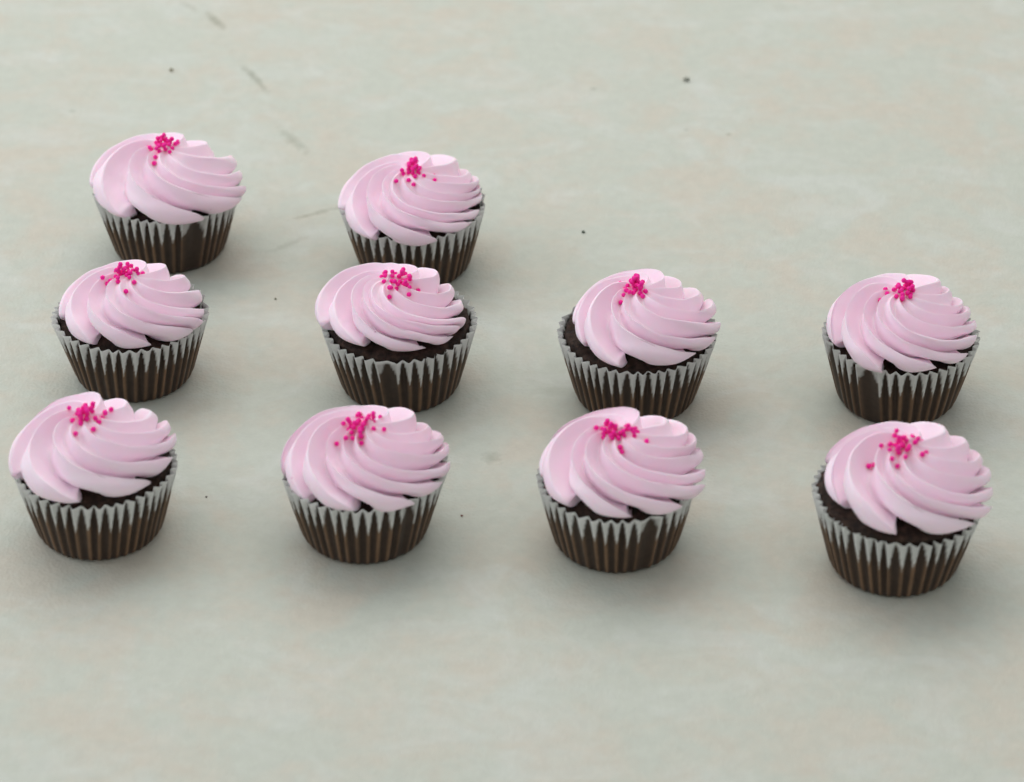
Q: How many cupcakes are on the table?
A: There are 10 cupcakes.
